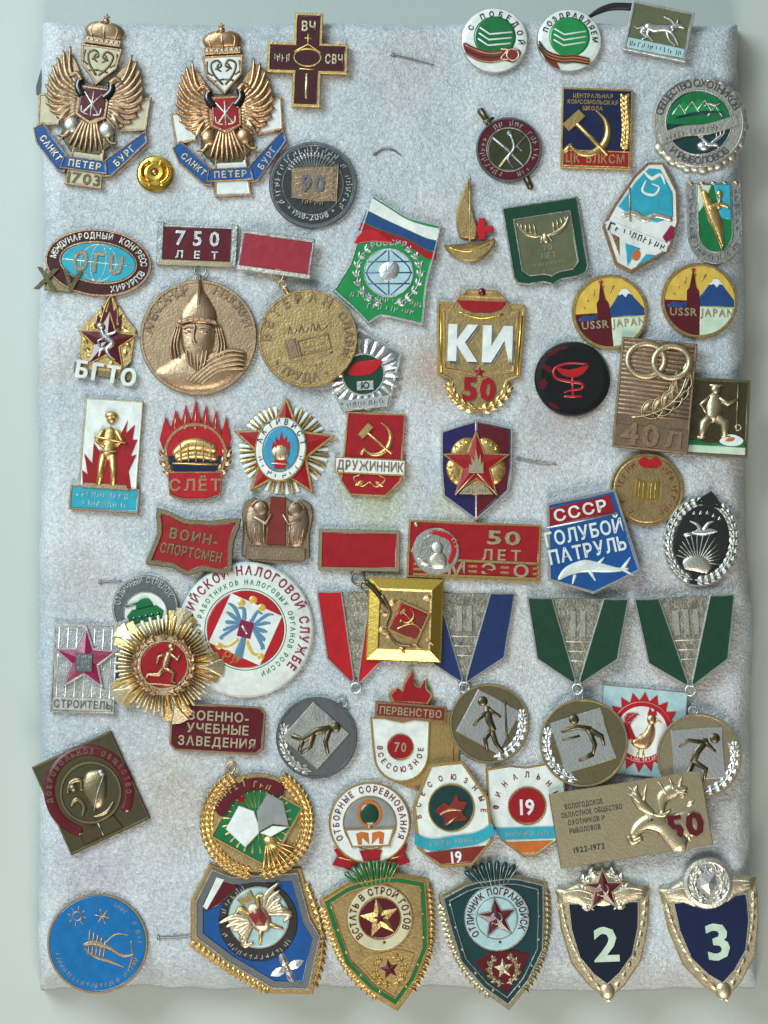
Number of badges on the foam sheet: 54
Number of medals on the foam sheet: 7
